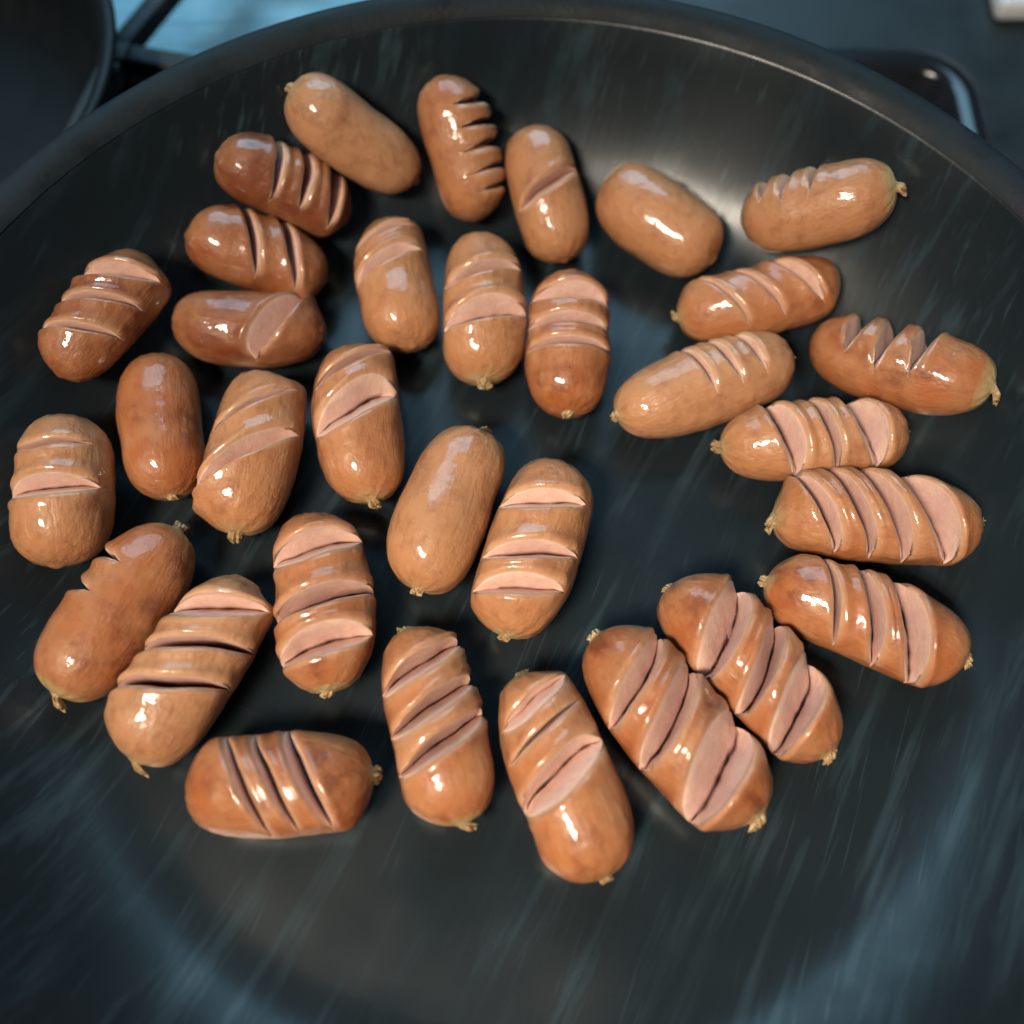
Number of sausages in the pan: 32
